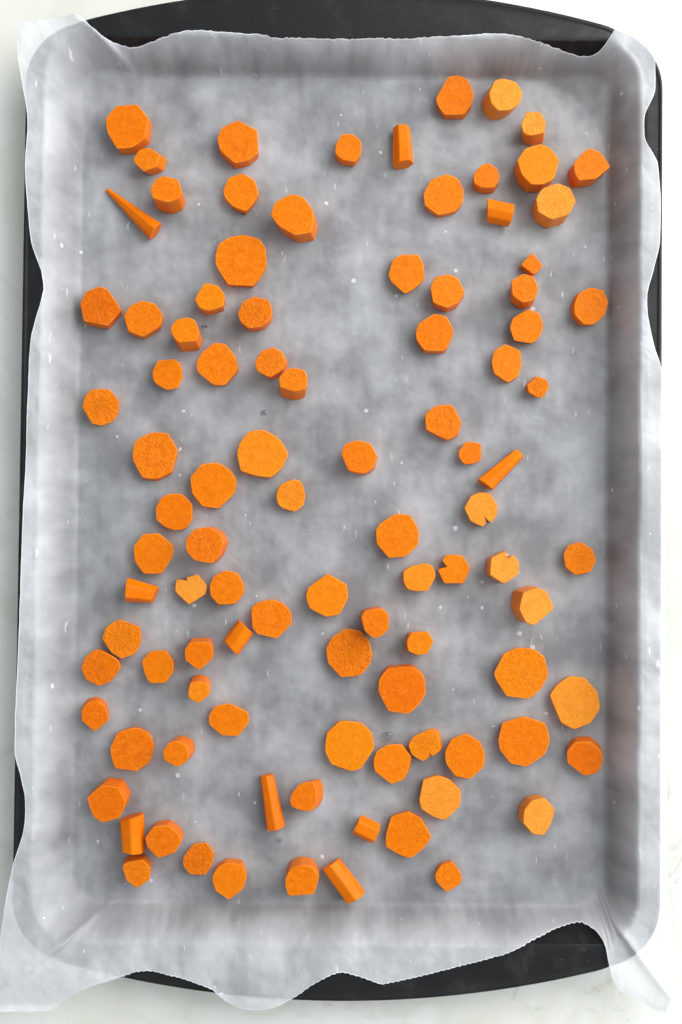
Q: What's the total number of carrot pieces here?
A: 98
